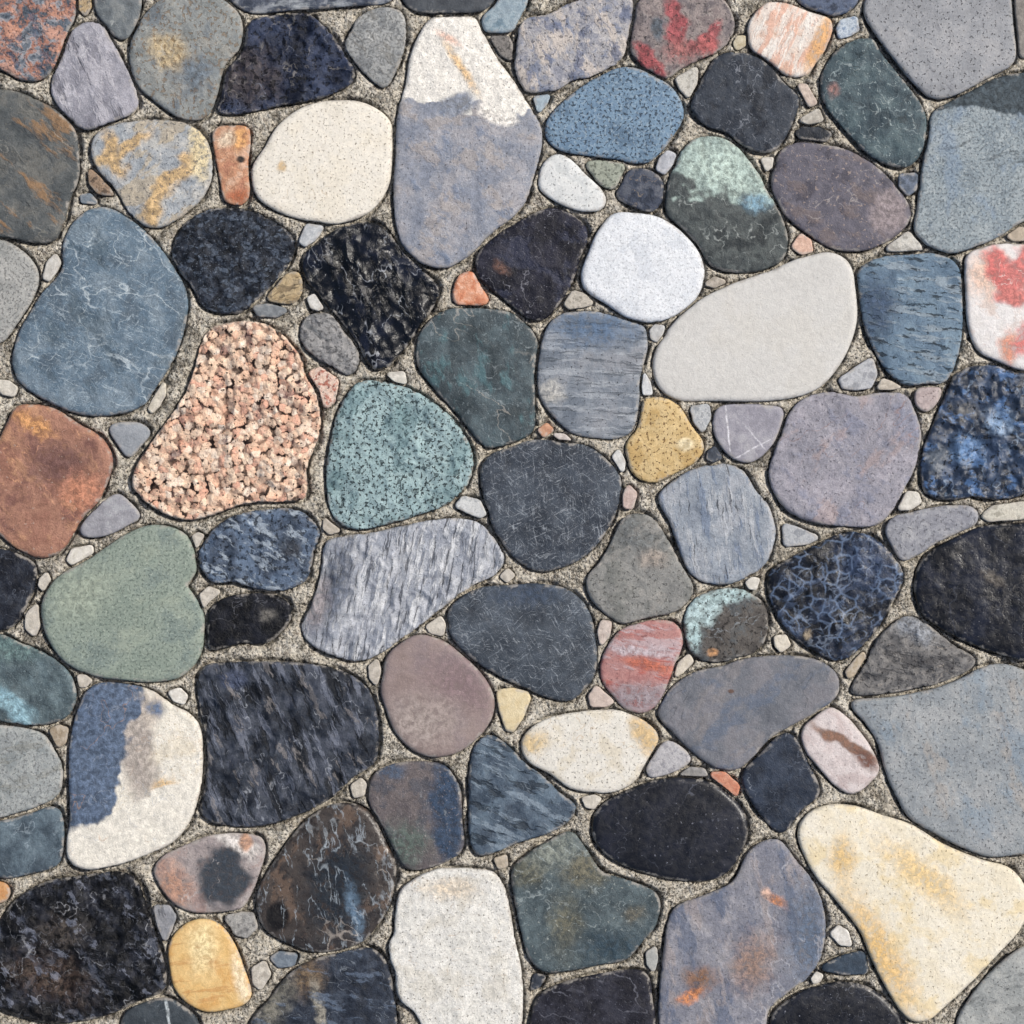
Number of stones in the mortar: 171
